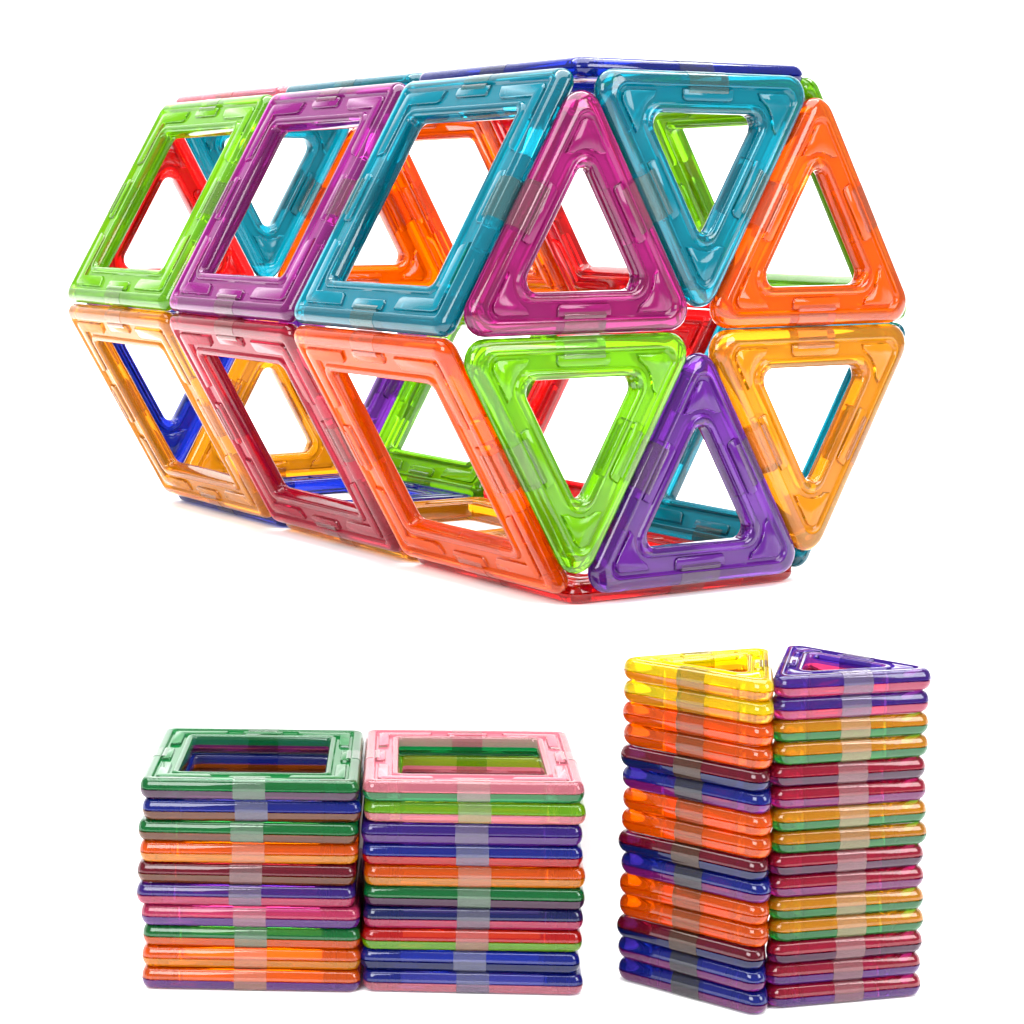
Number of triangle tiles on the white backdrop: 42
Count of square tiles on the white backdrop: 38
